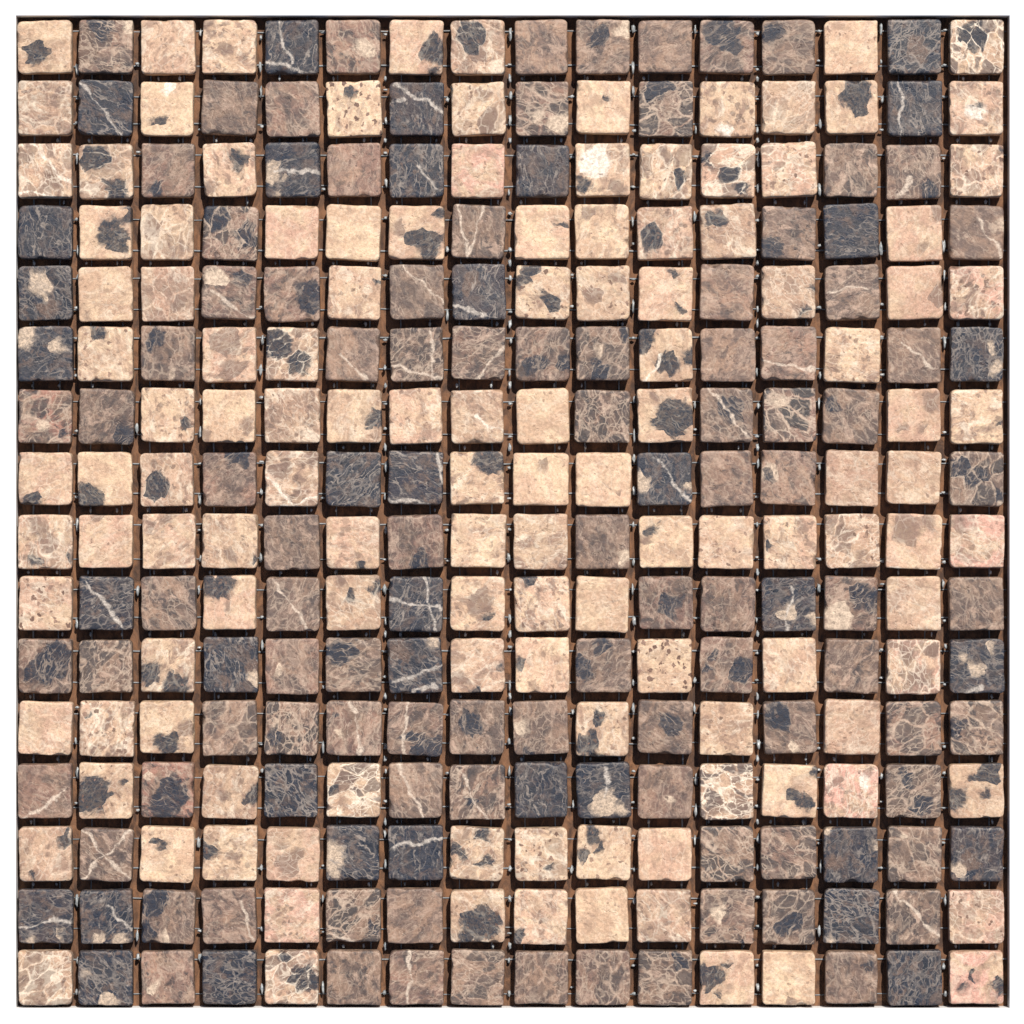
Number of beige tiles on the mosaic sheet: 126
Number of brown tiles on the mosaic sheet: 94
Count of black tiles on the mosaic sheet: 36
